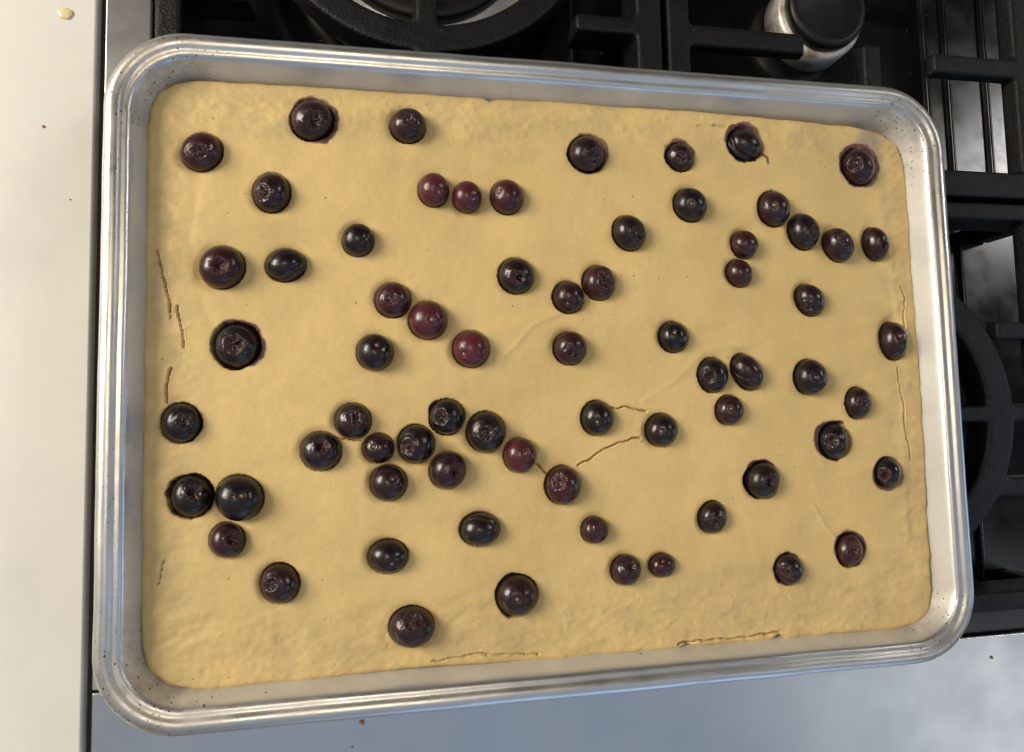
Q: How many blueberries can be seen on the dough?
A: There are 69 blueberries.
